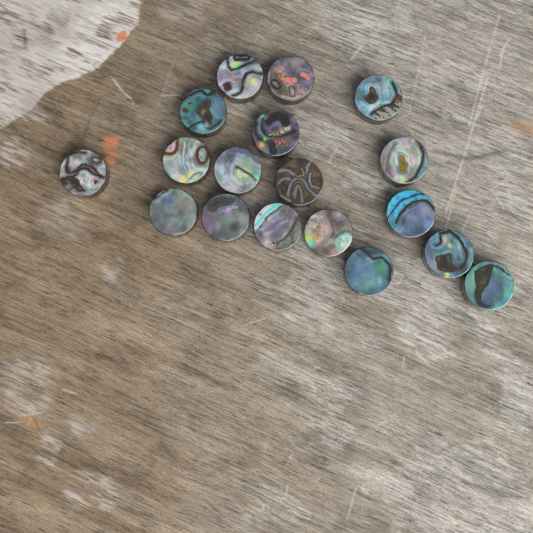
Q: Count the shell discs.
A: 18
